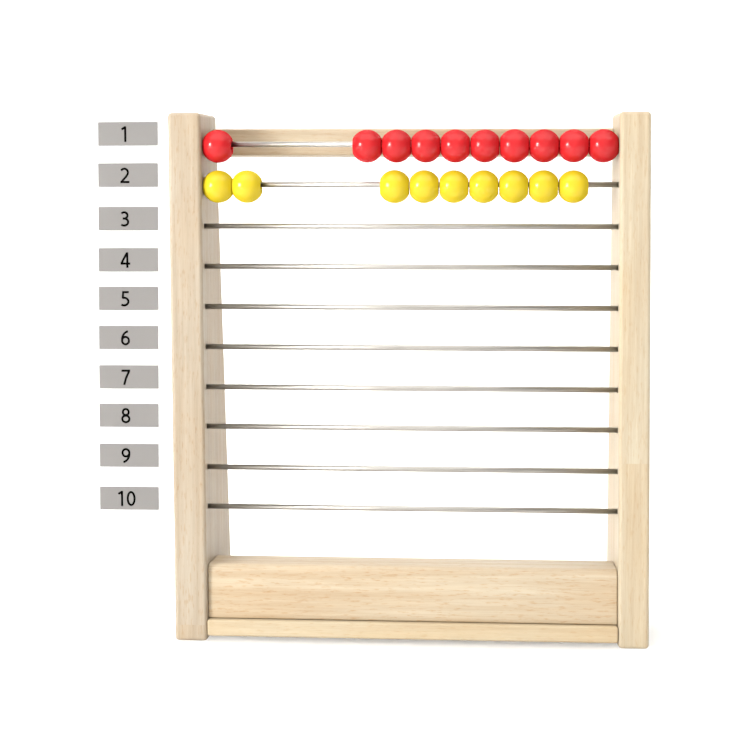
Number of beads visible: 19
